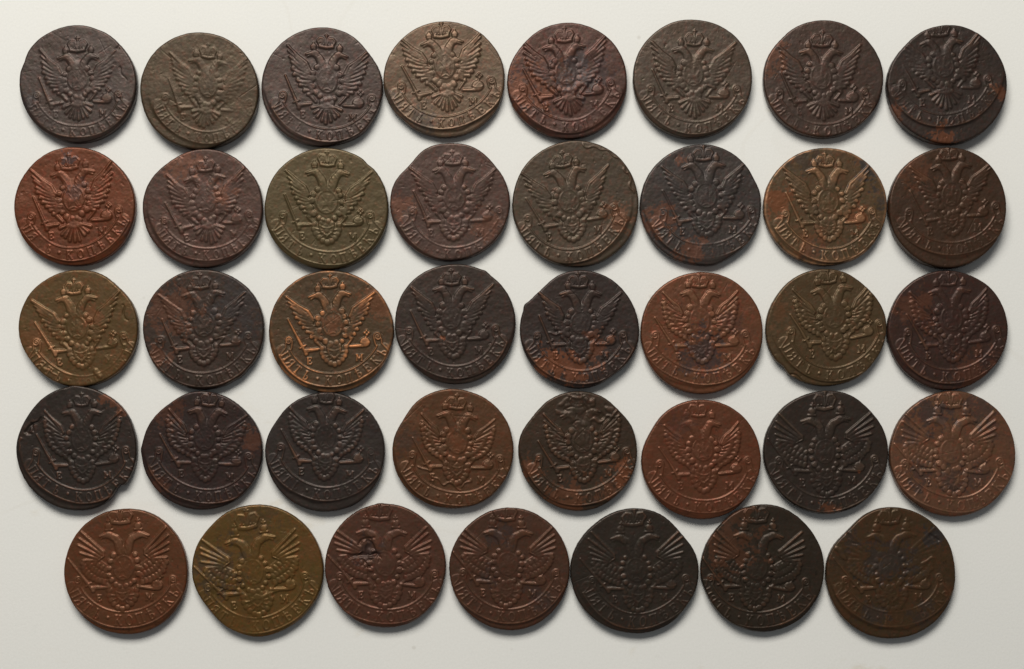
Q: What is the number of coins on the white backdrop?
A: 39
